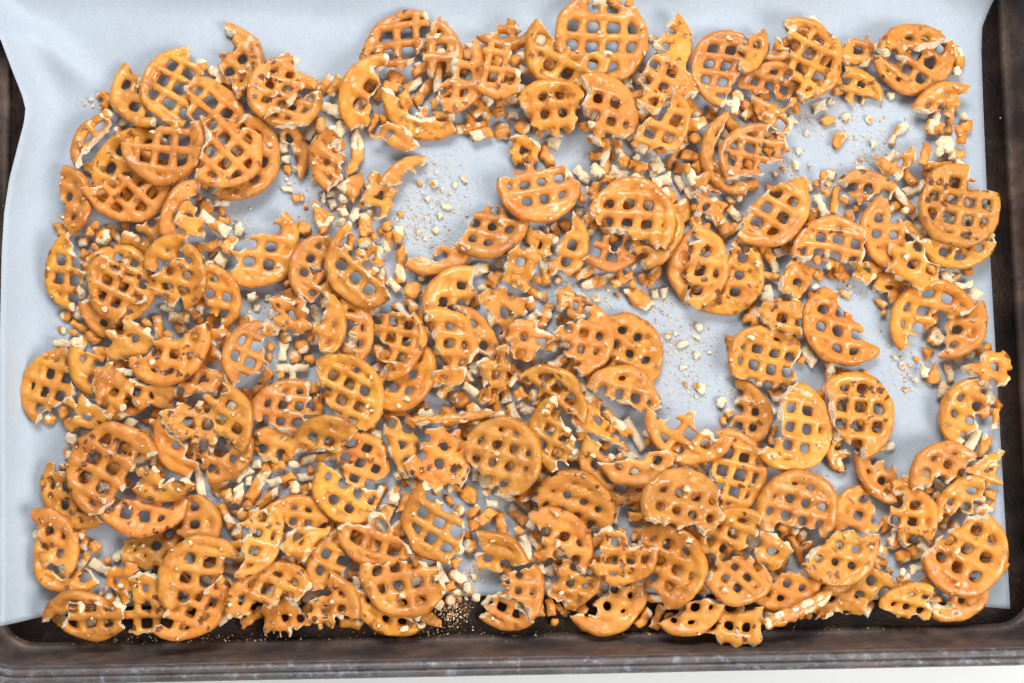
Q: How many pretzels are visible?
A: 200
